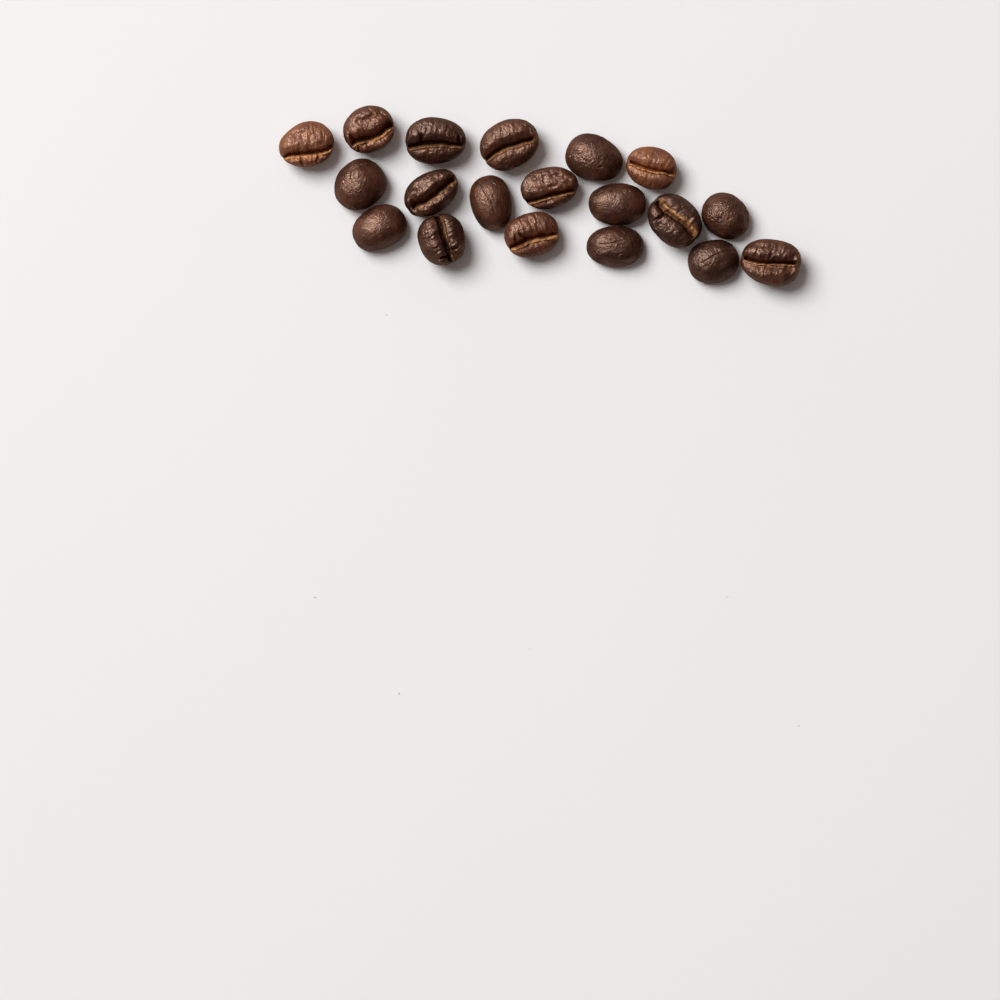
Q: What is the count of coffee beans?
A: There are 19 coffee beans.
